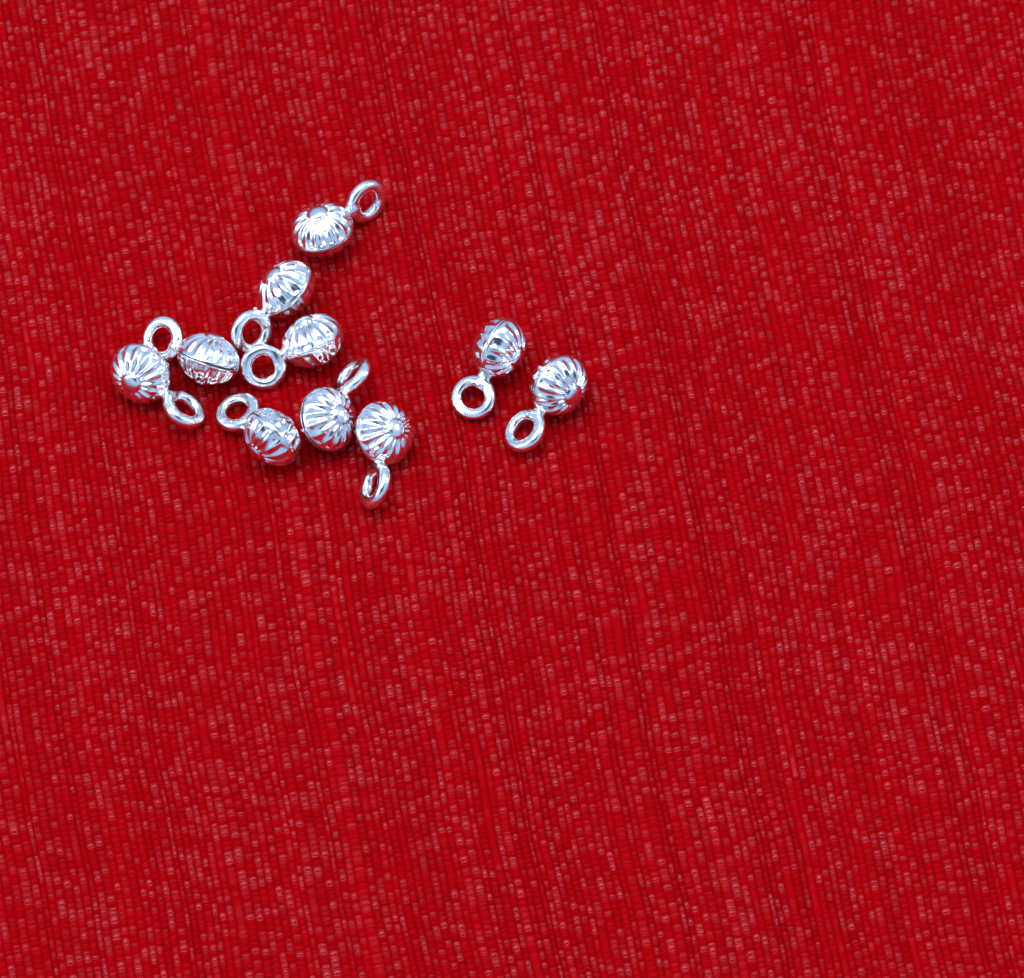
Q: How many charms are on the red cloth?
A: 10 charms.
